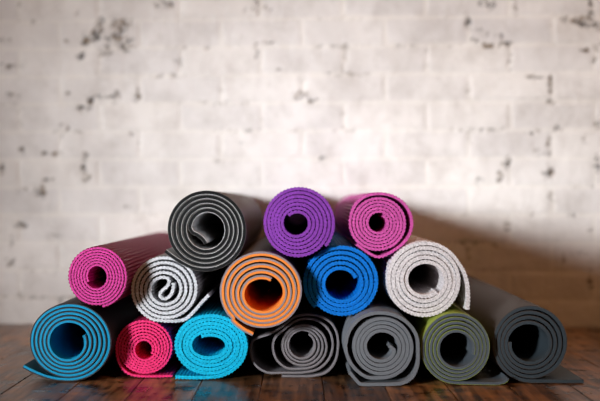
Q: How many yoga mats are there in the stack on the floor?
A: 15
